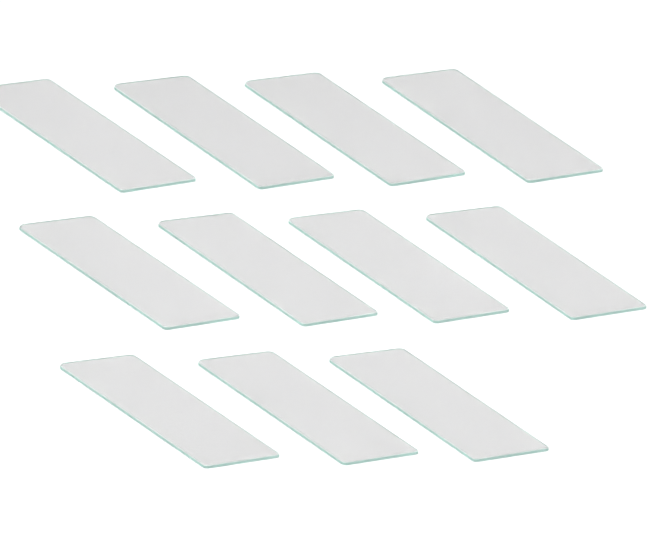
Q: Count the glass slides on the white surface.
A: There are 11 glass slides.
